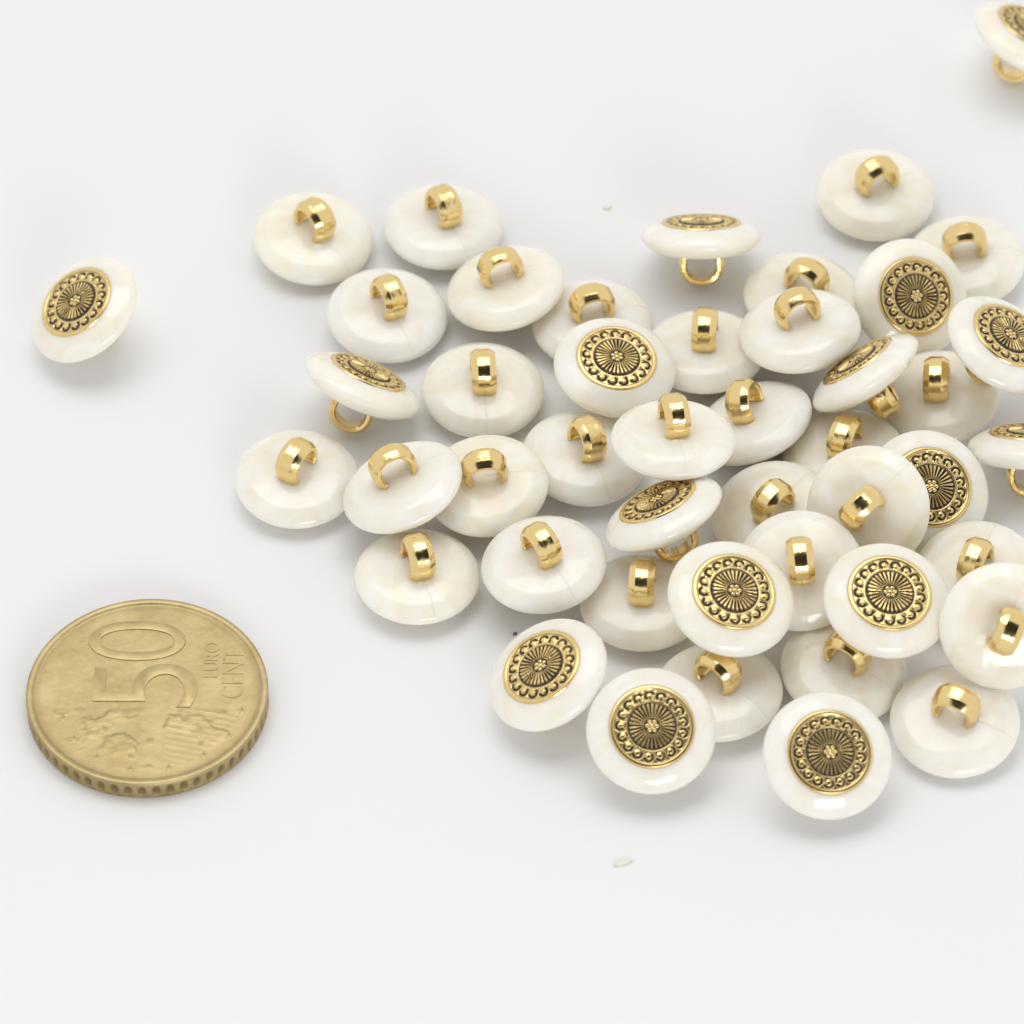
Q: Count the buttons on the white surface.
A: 46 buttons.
